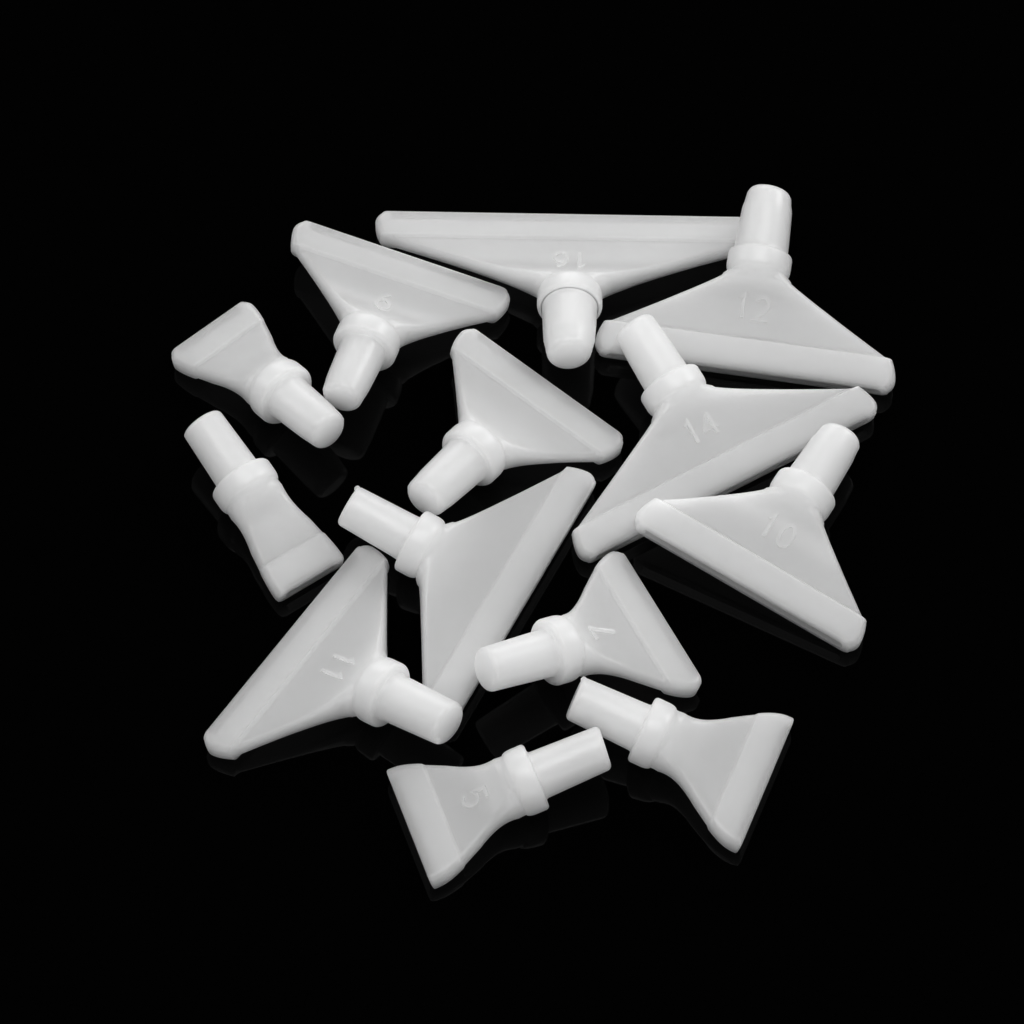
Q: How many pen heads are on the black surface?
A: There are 13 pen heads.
